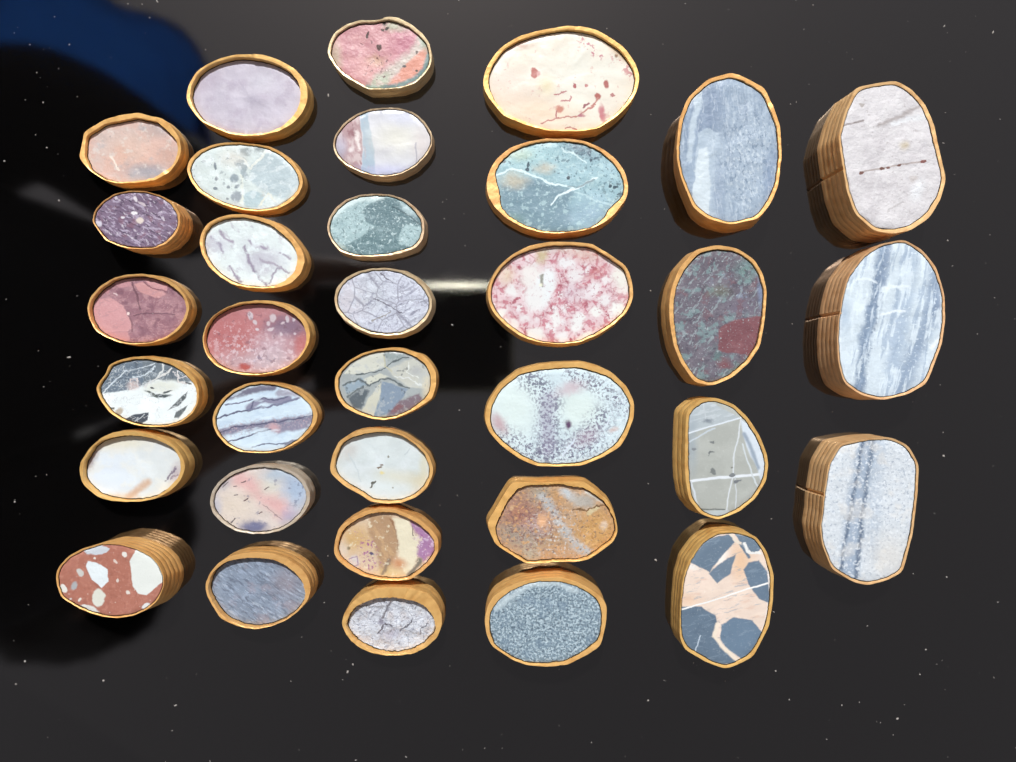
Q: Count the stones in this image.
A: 34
